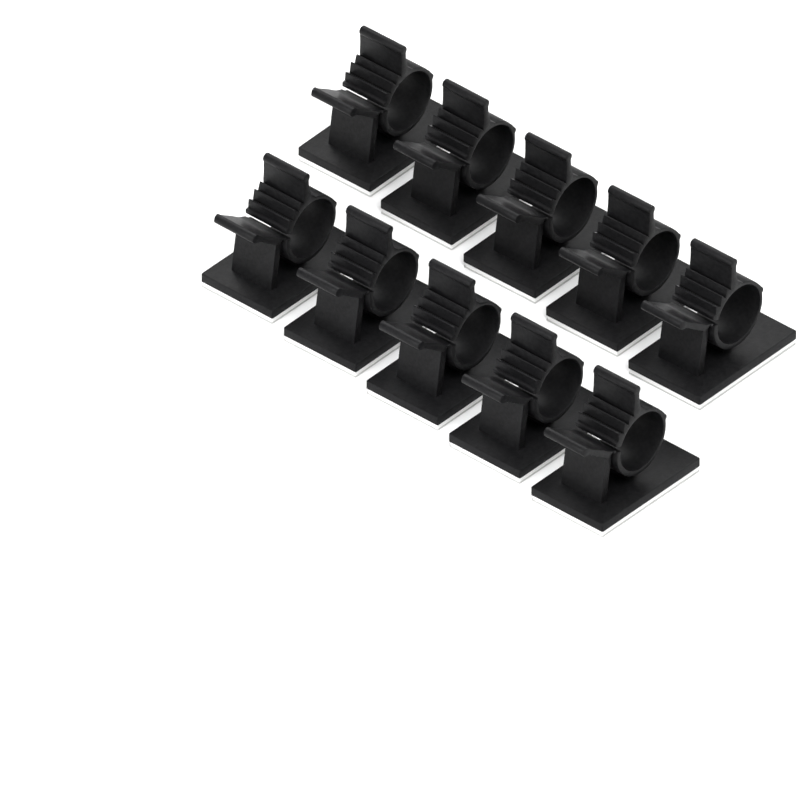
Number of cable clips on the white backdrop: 10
